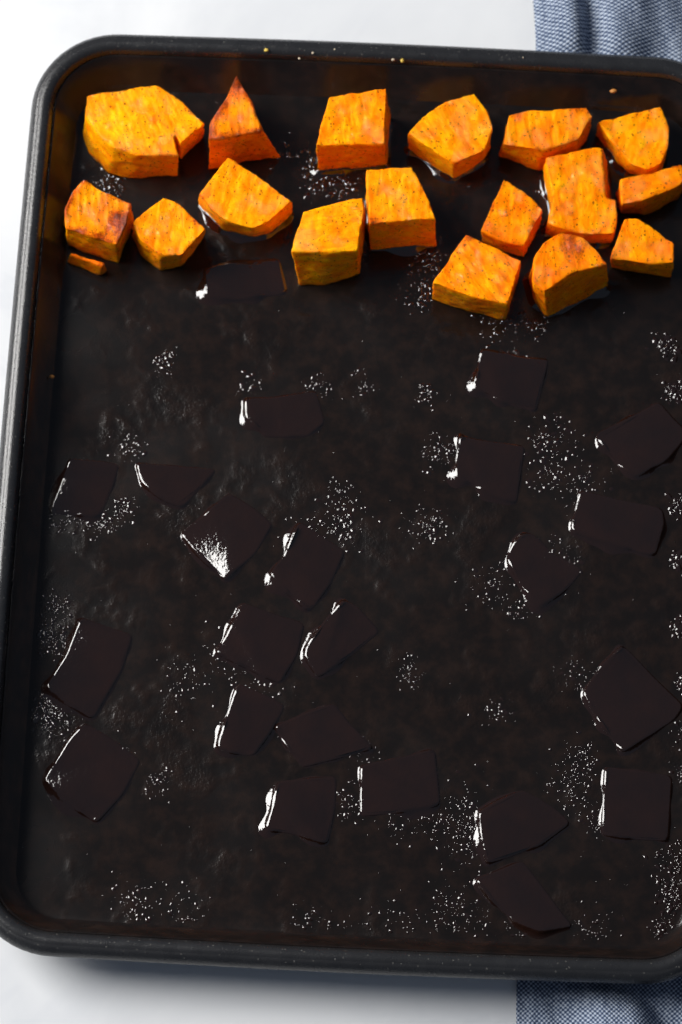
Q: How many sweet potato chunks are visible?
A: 18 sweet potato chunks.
